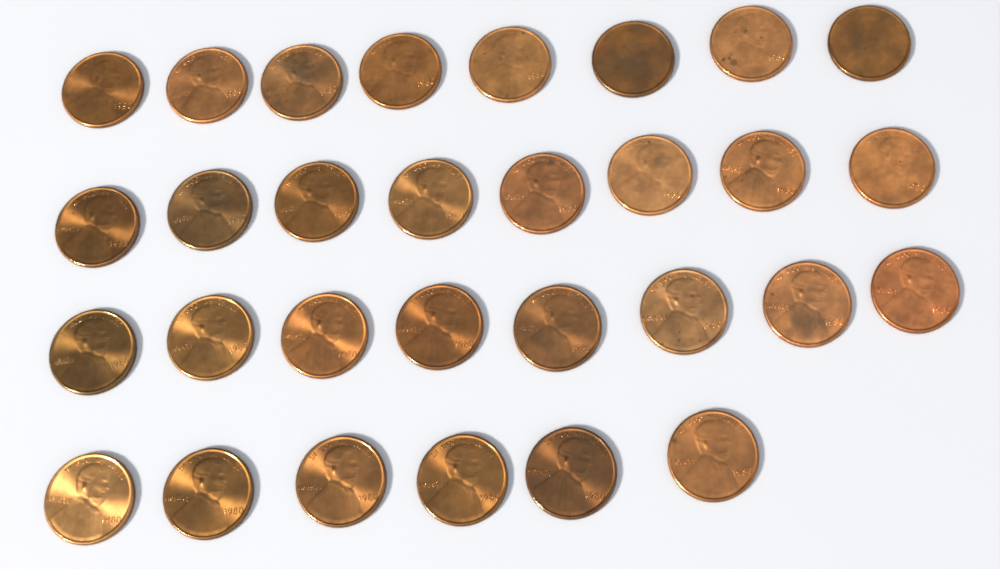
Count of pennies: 30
